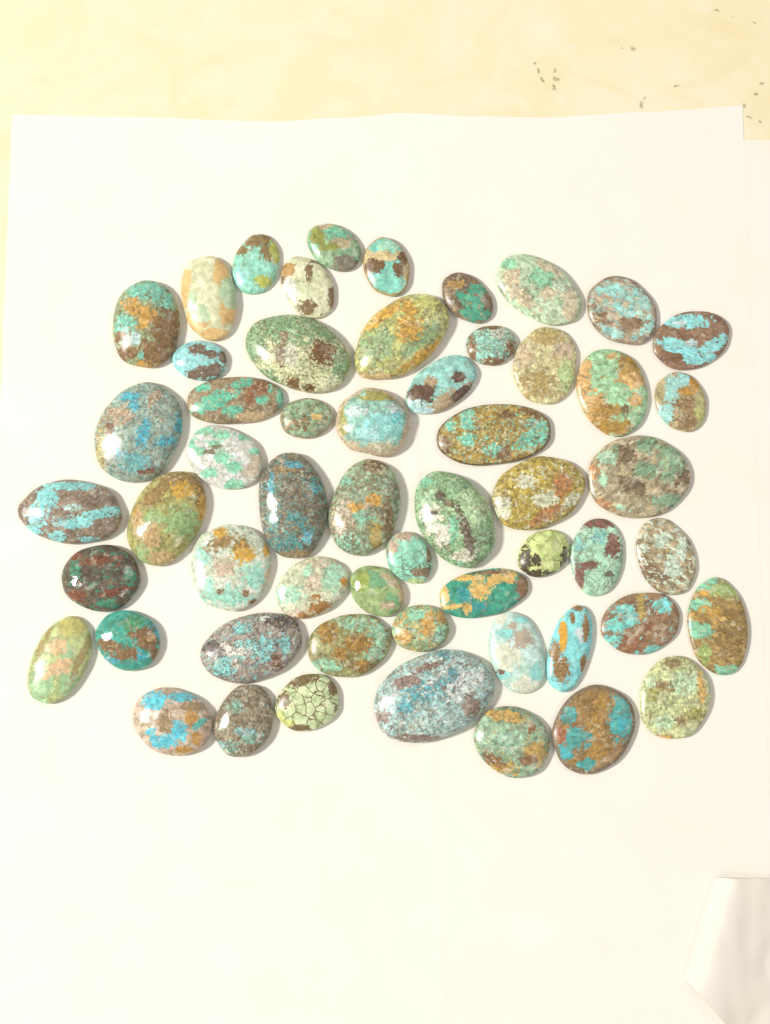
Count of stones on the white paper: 56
